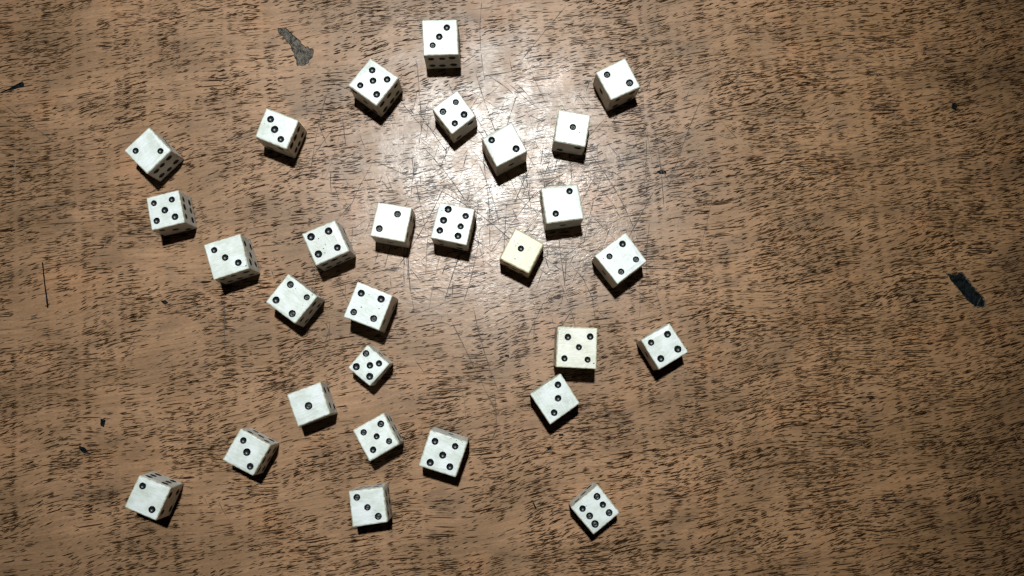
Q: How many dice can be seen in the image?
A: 29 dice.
